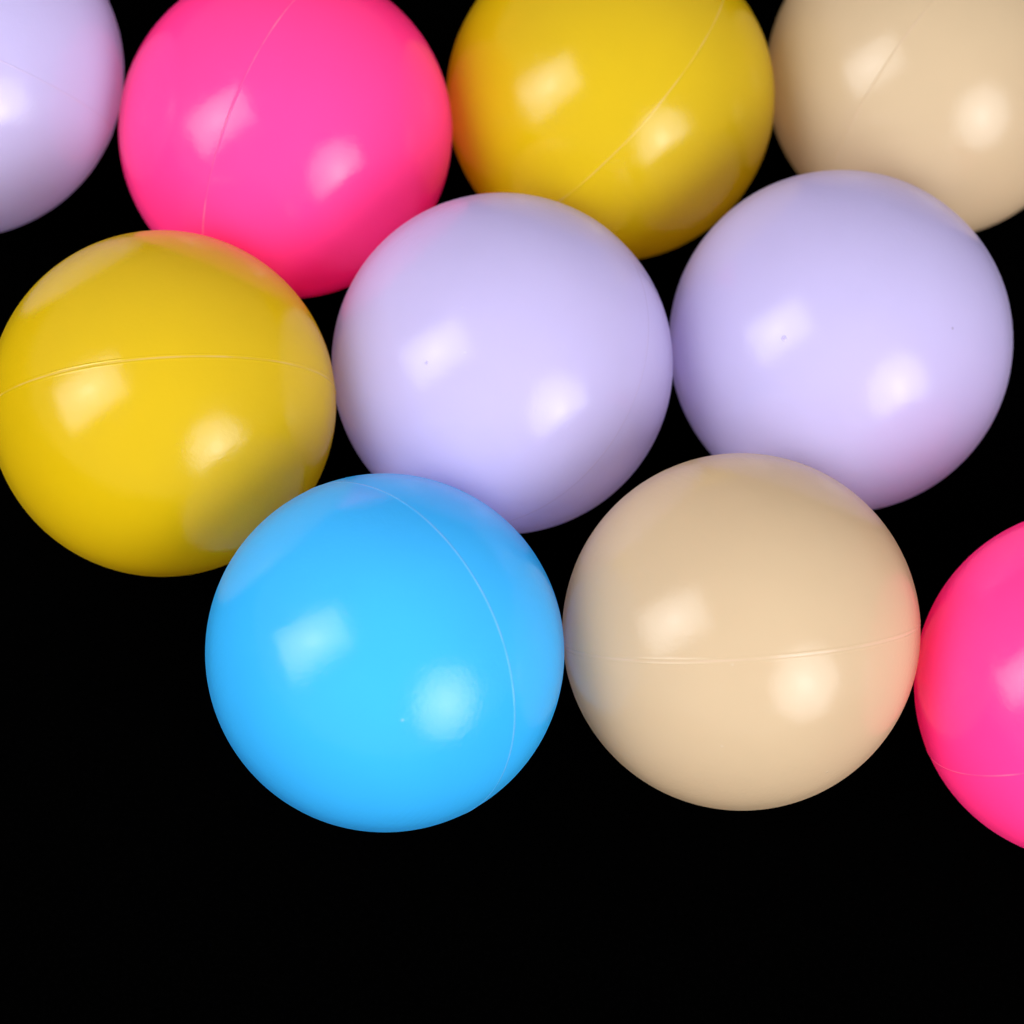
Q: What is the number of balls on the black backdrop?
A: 10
